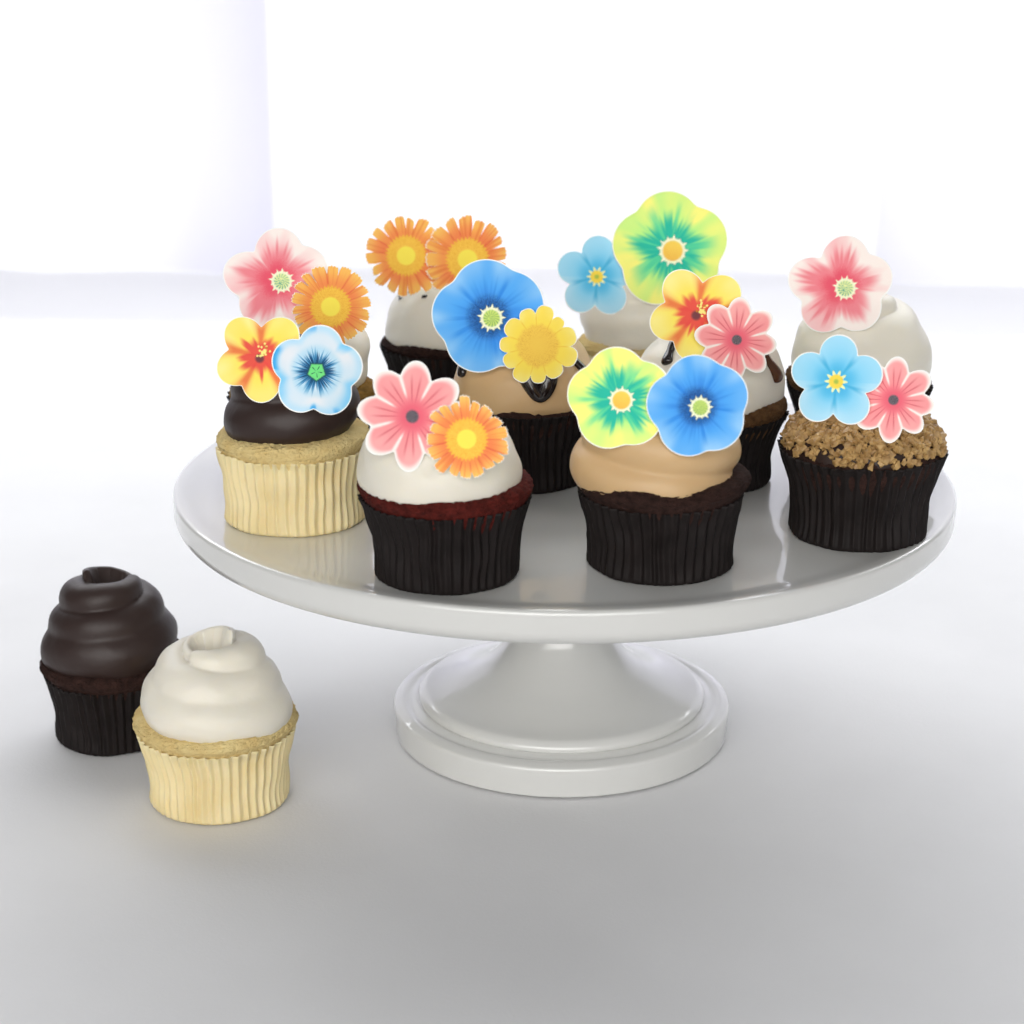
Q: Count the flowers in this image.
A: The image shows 19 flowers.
